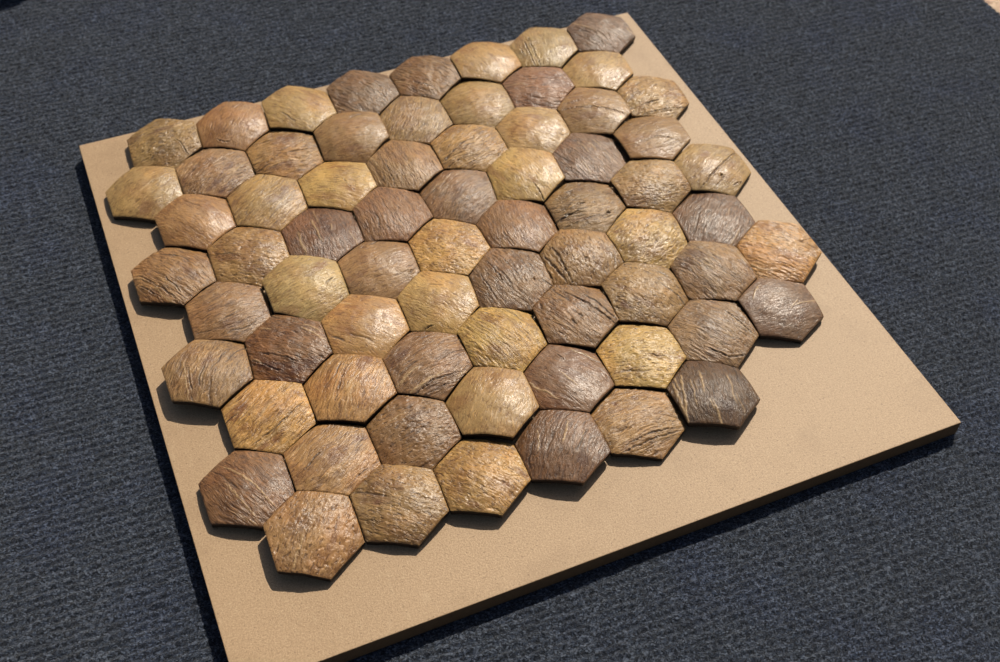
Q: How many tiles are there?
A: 70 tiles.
